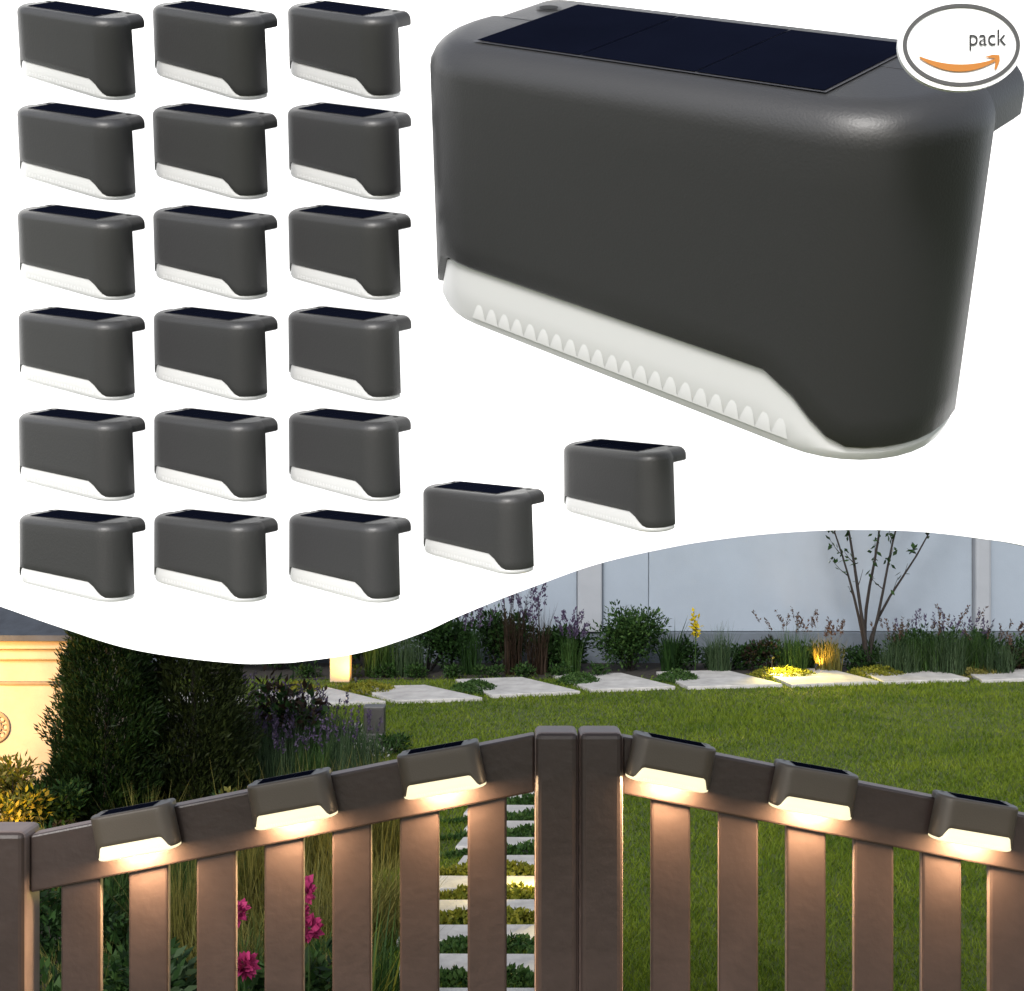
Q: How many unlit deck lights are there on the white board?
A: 21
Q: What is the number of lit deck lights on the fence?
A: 6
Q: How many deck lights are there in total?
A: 27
